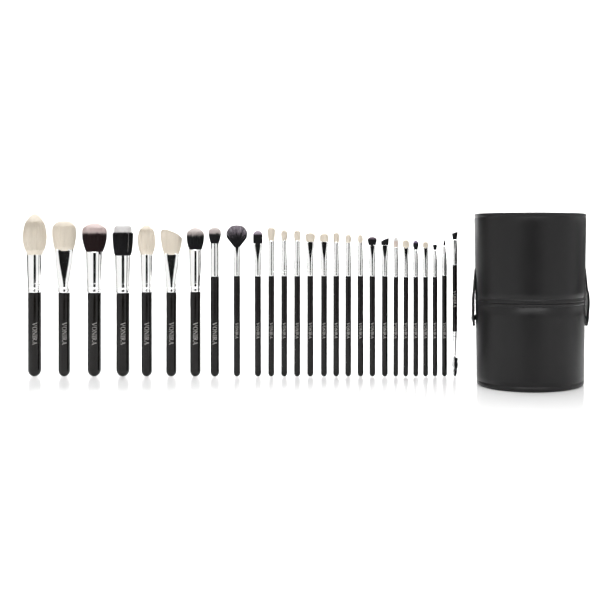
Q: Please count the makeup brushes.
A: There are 27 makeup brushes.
